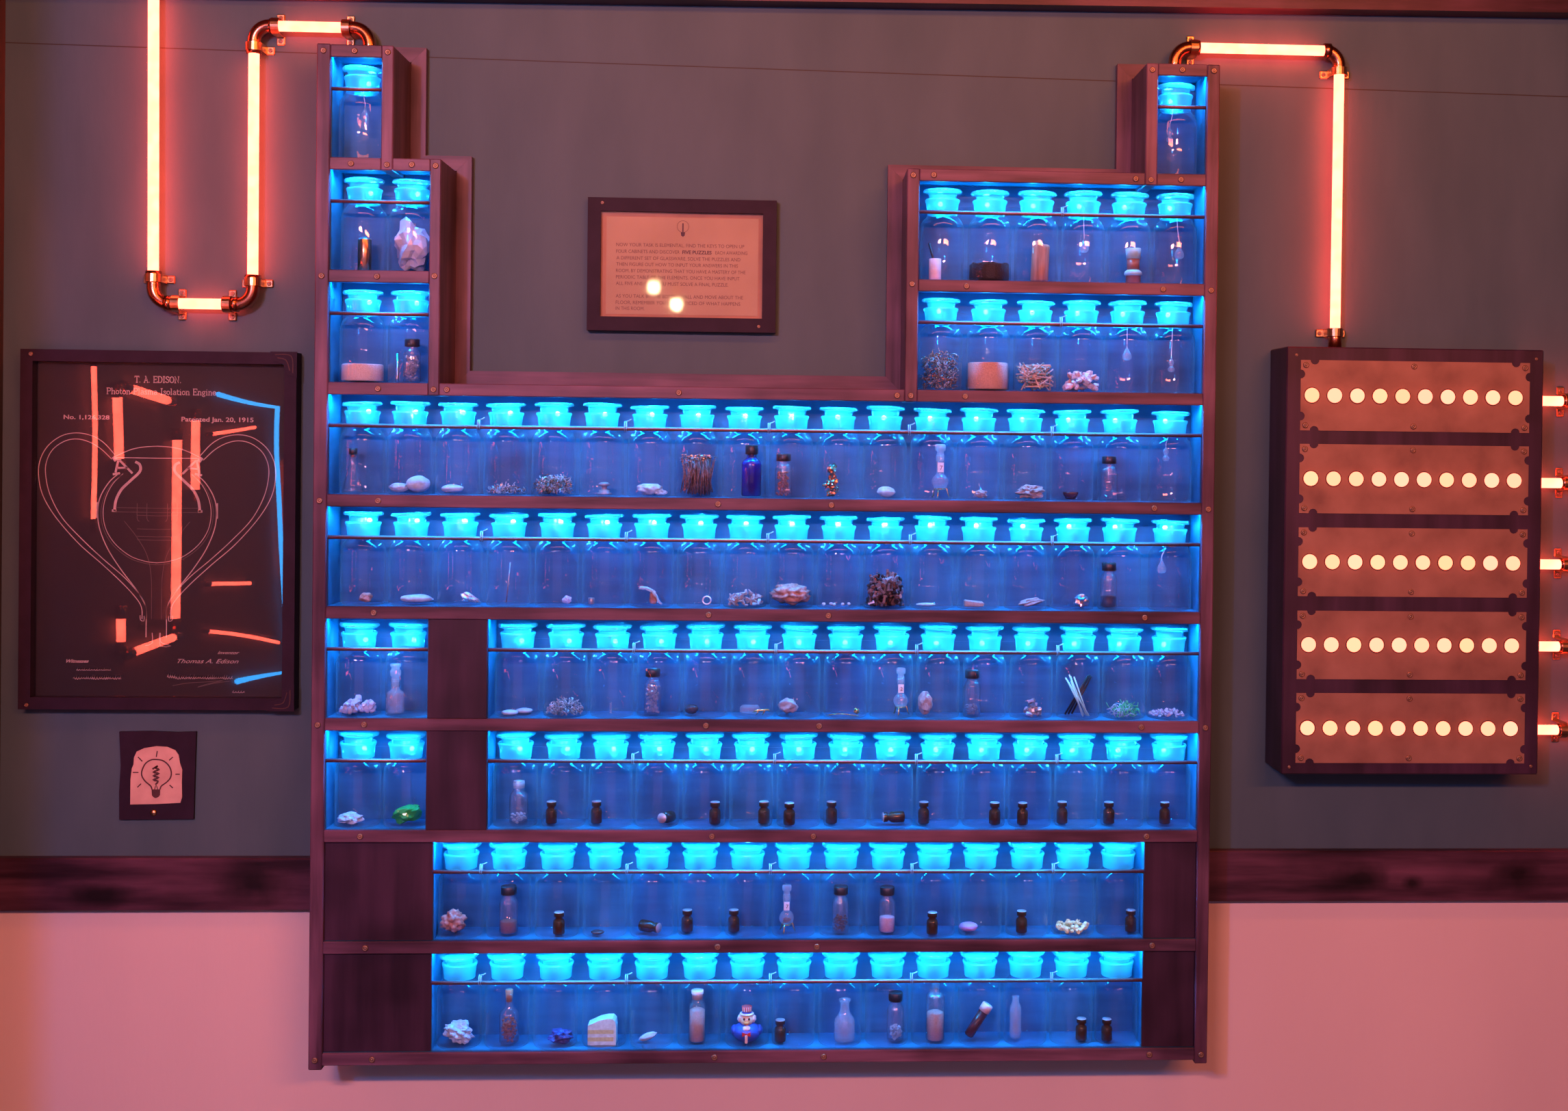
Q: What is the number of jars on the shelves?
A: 118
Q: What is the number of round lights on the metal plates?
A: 50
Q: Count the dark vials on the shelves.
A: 24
